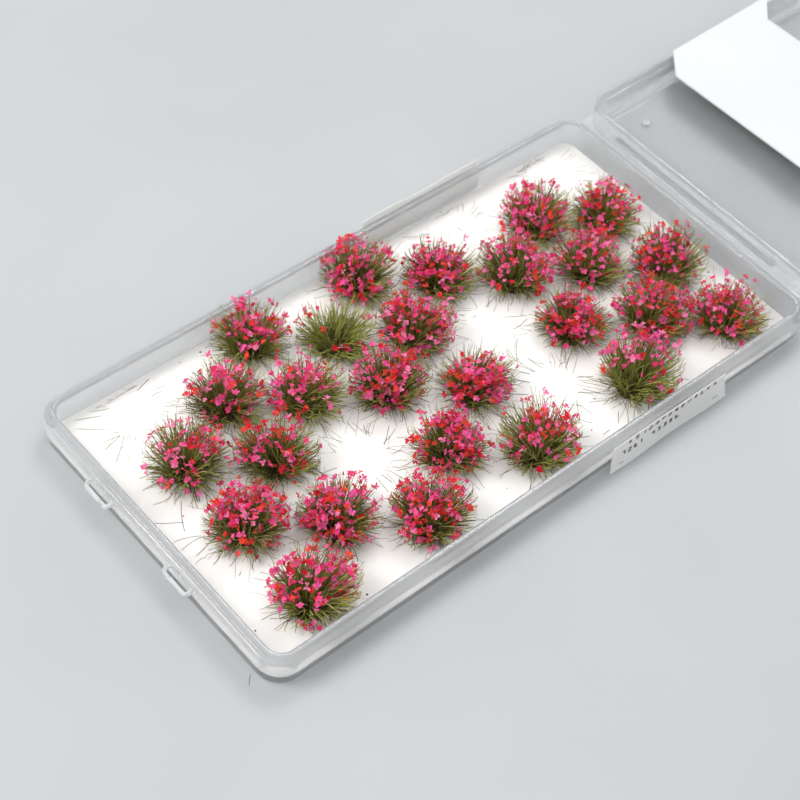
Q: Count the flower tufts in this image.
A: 26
